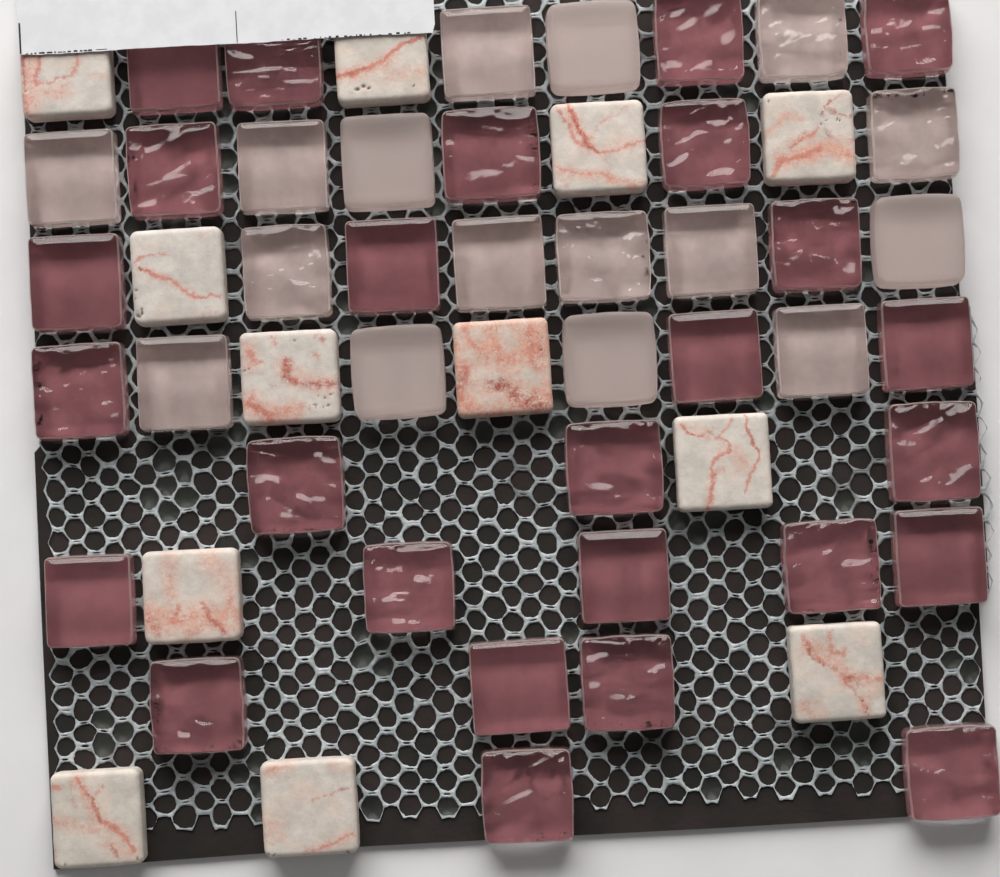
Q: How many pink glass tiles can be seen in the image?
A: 16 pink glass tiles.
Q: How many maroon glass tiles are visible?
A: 26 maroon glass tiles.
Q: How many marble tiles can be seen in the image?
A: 12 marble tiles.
